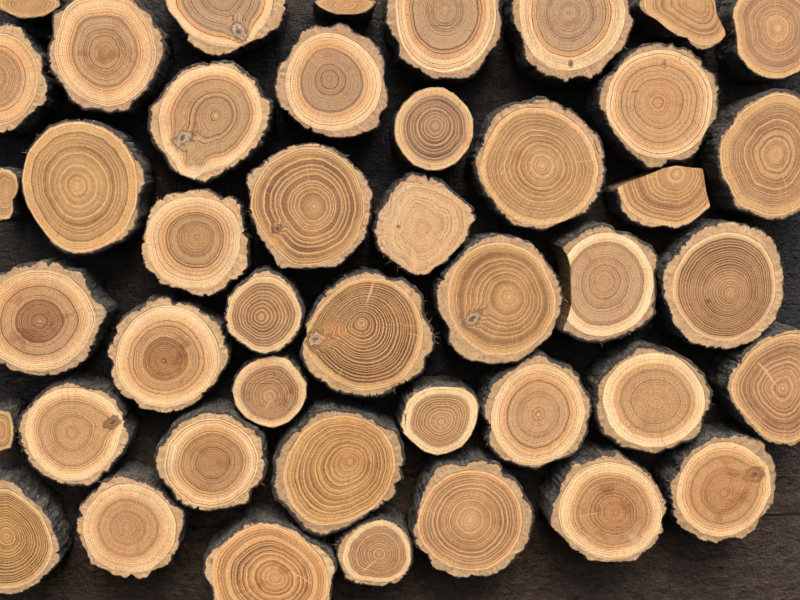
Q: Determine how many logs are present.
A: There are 44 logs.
